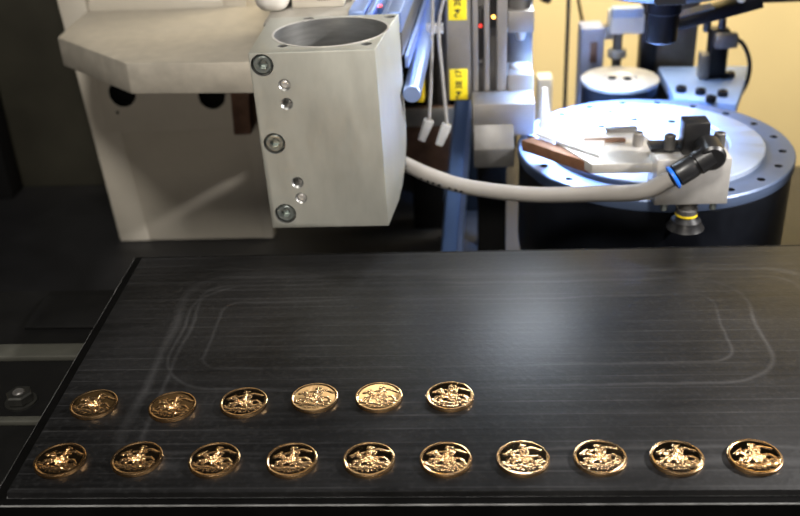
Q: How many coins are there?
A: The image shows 16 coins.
